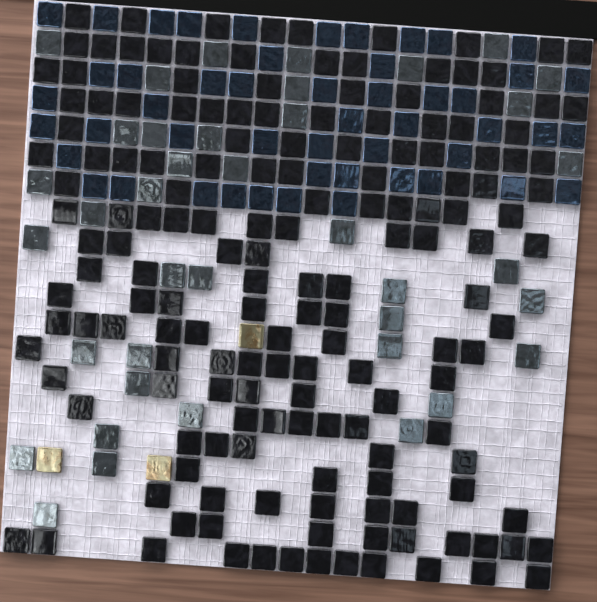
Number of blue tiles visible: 50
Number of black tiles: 164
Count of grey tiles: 39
